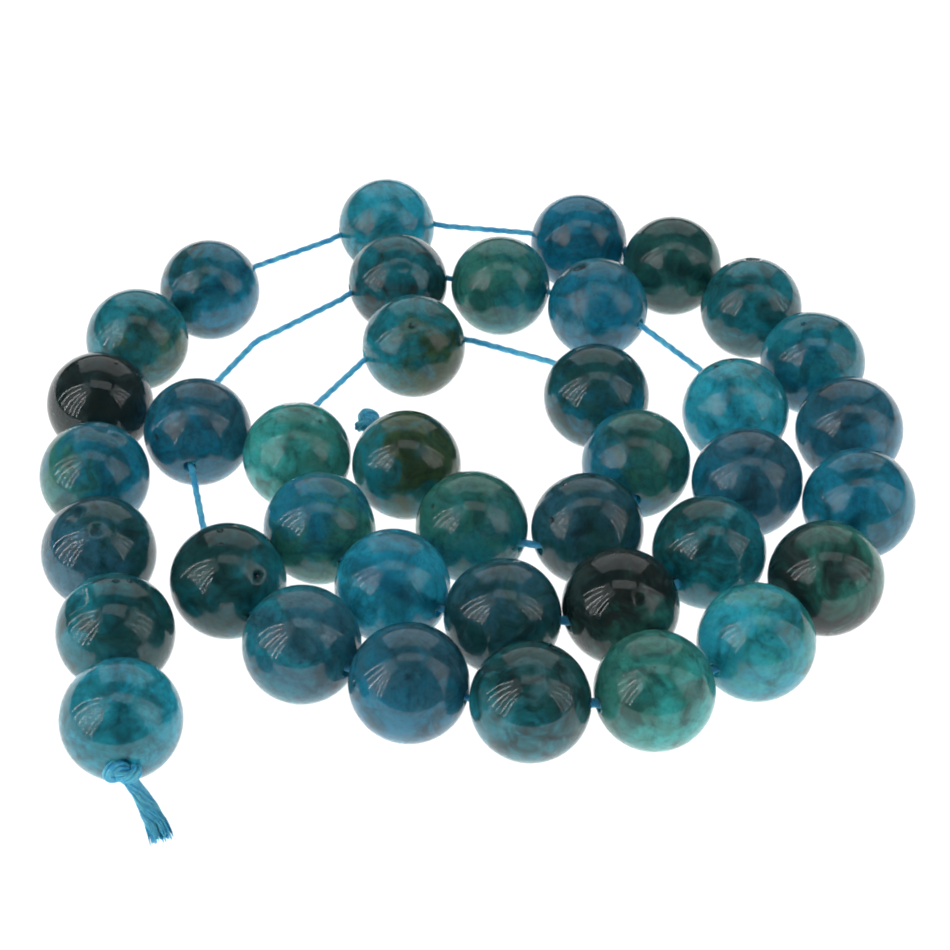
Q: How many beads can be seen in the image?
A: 39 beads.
